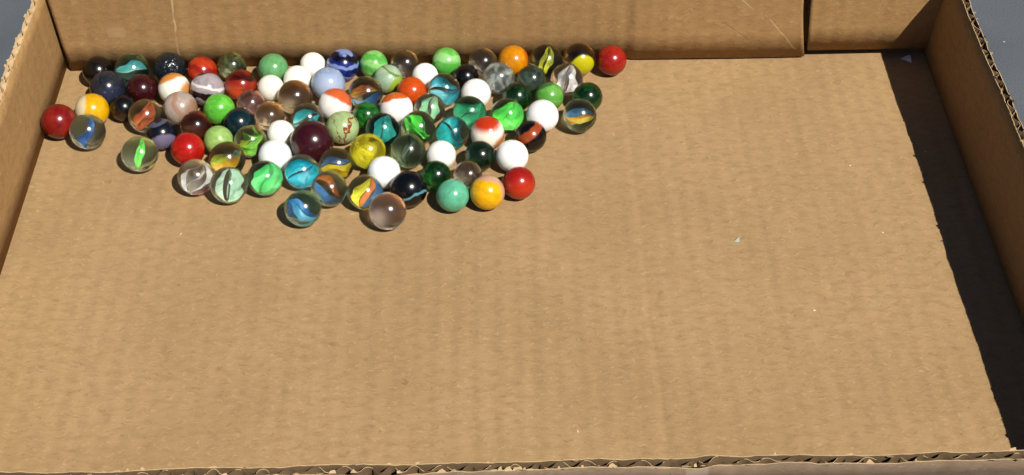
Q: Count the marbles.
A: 94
